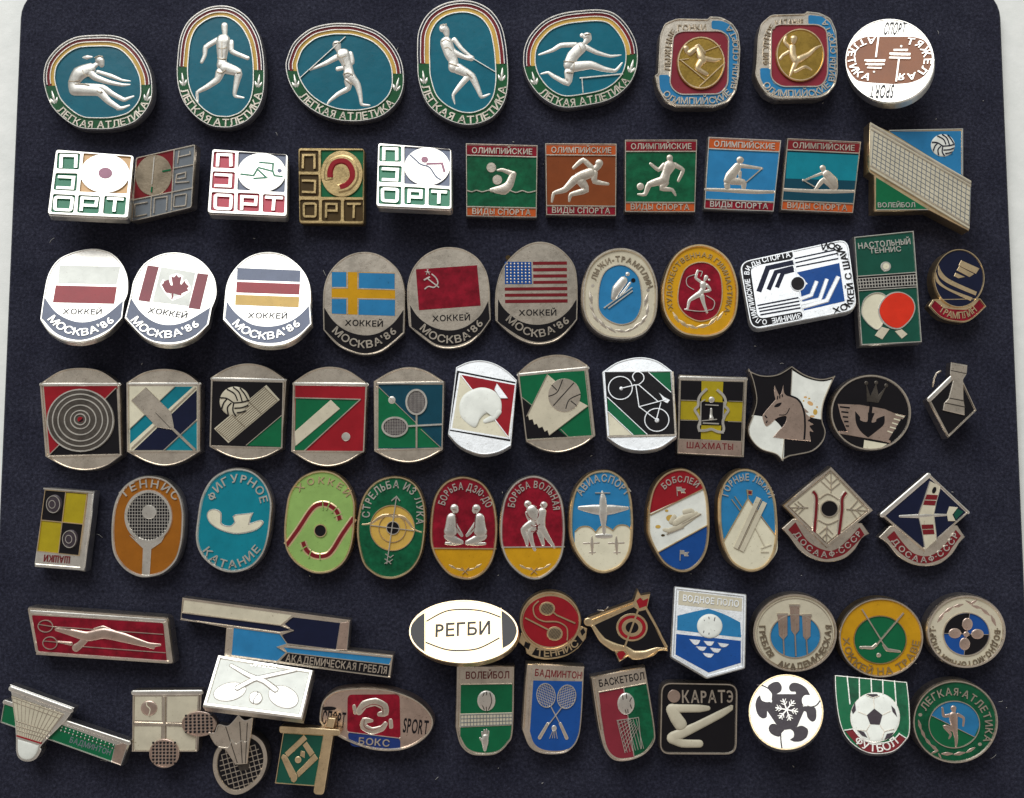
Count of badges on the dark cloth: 76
